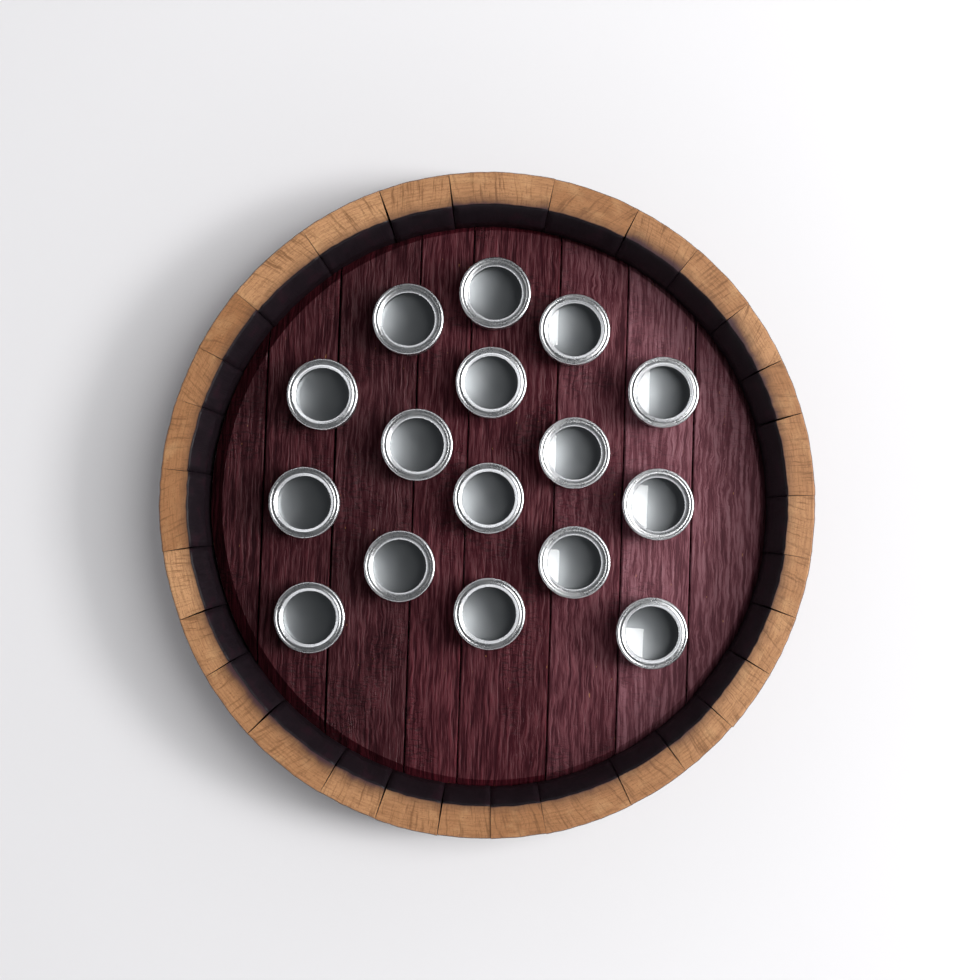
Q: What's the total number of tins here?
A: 16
